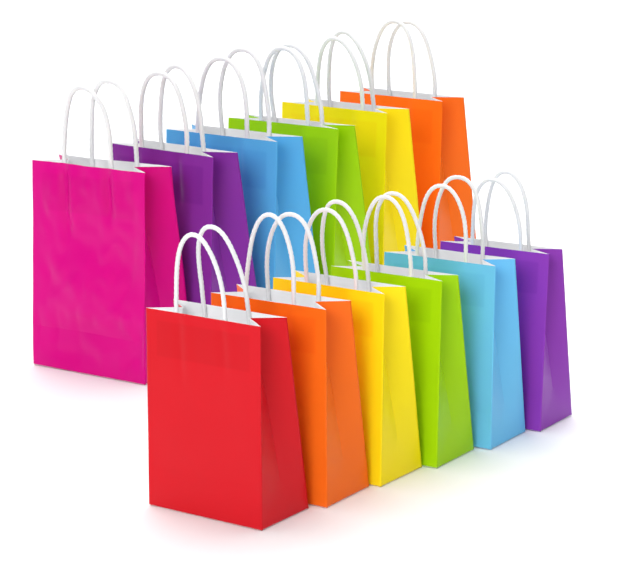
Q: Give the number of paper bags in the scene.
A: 12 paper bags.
